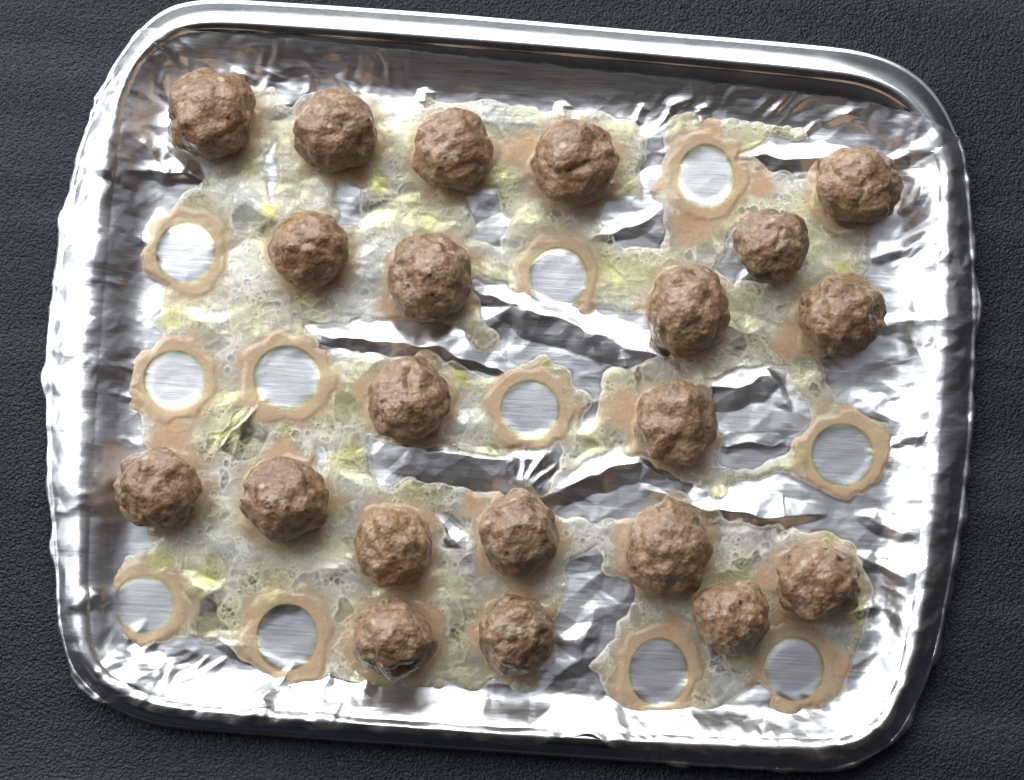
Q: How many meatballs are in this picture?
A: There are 21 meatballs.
